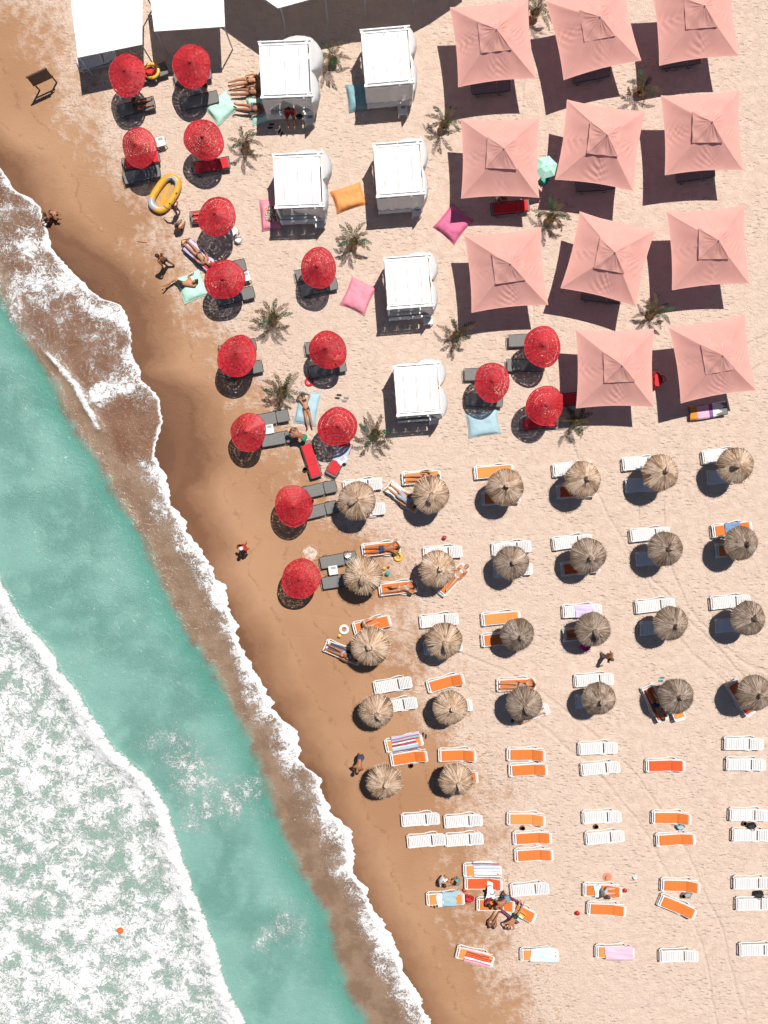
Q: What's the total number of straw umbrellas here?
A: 26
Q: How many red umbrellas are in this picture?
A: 16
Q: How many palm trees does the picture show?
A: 13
